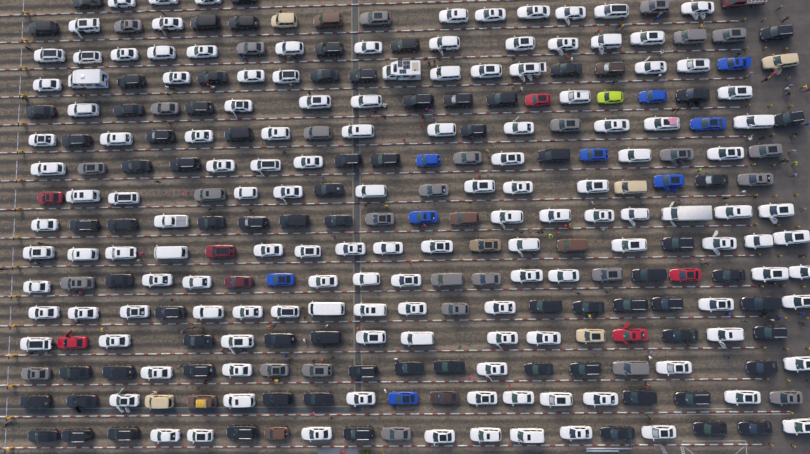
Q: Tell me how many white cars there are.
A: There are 137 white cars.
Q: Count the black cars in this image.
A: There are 76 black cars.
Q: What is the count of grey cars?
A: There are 28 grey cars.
